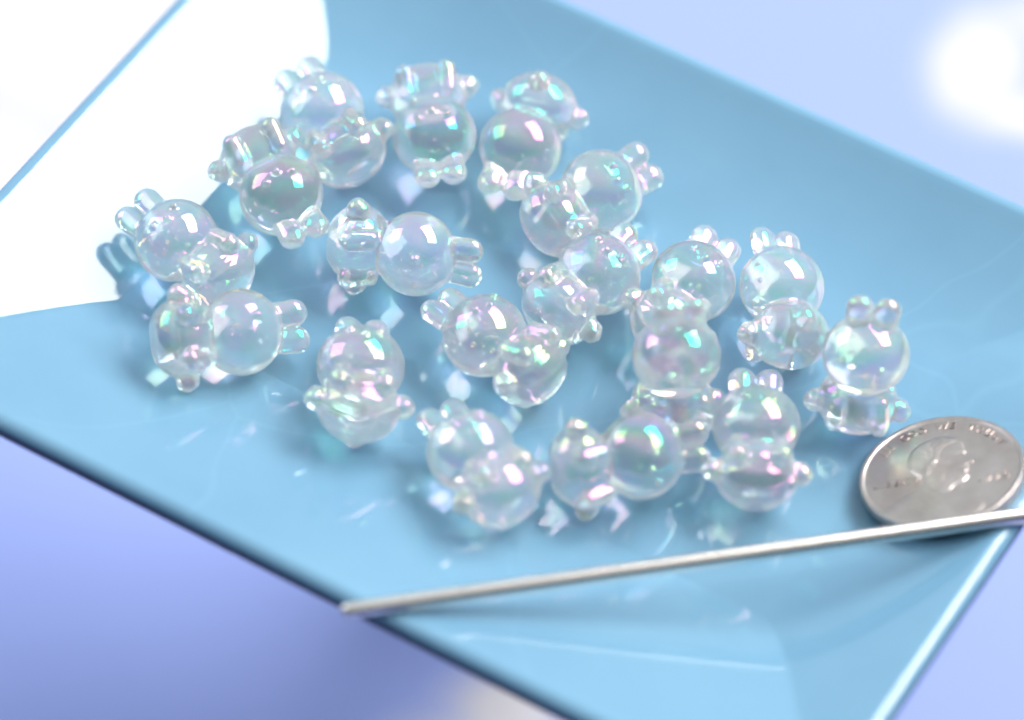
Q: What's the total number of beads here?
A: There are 18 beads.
